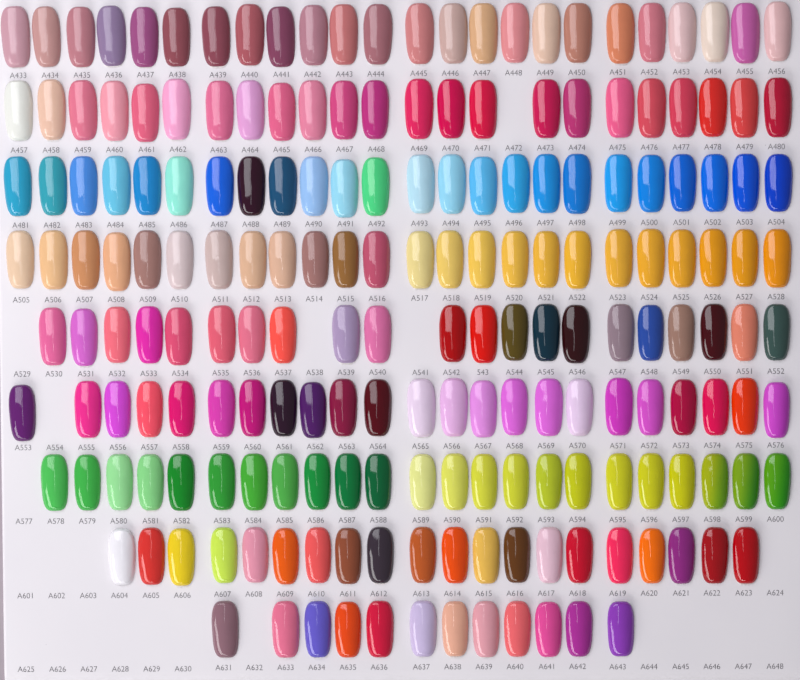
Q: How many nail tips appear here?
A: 194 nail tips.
